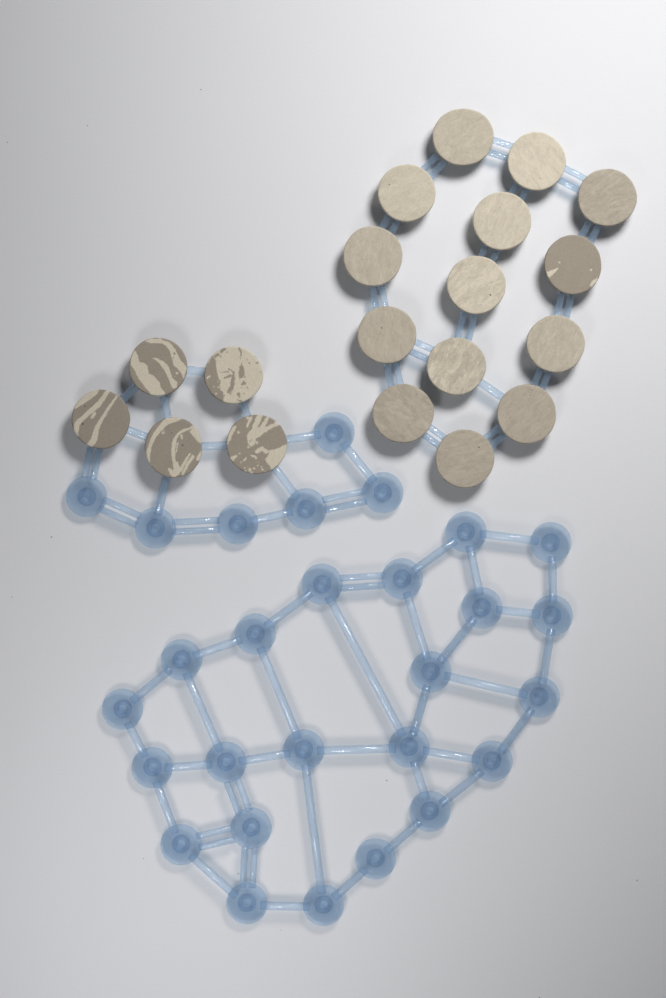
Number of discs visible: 19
